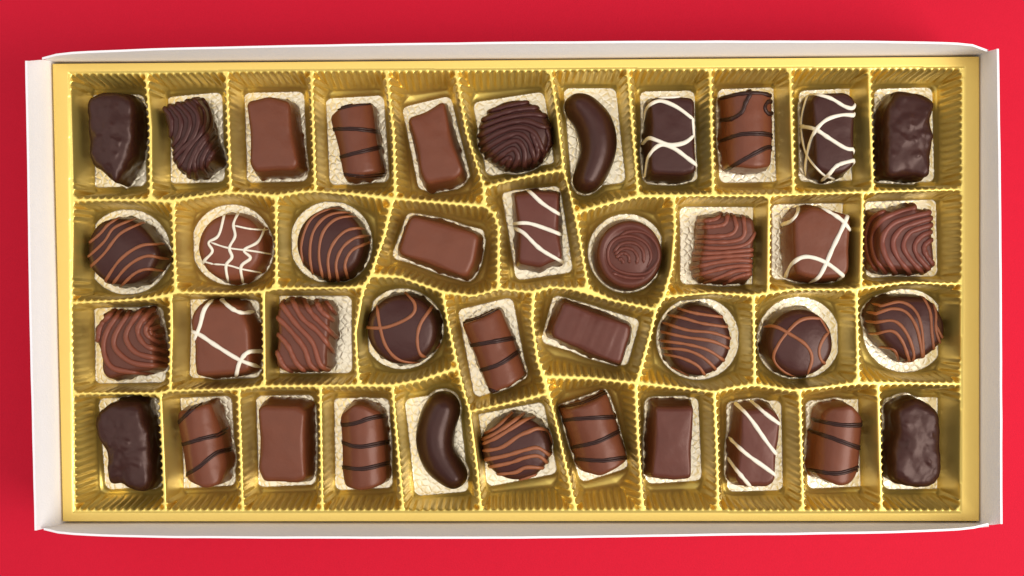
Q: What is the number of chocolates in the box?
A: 40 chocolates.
